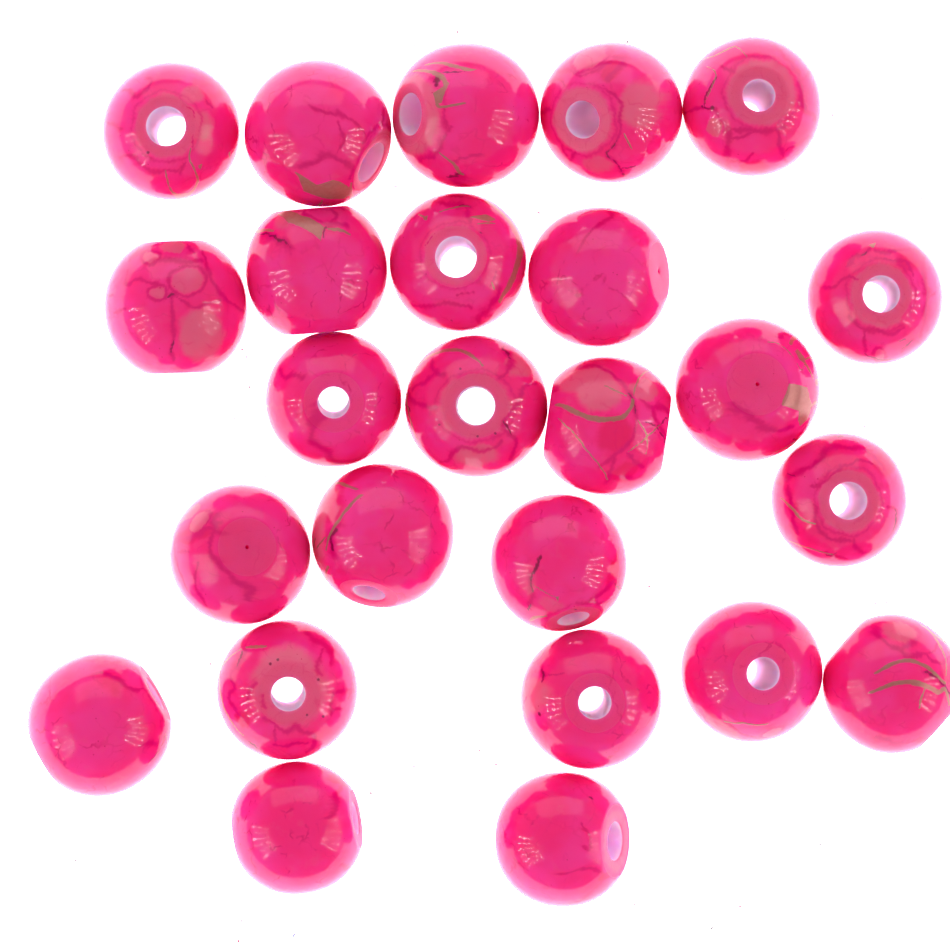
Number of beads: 25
